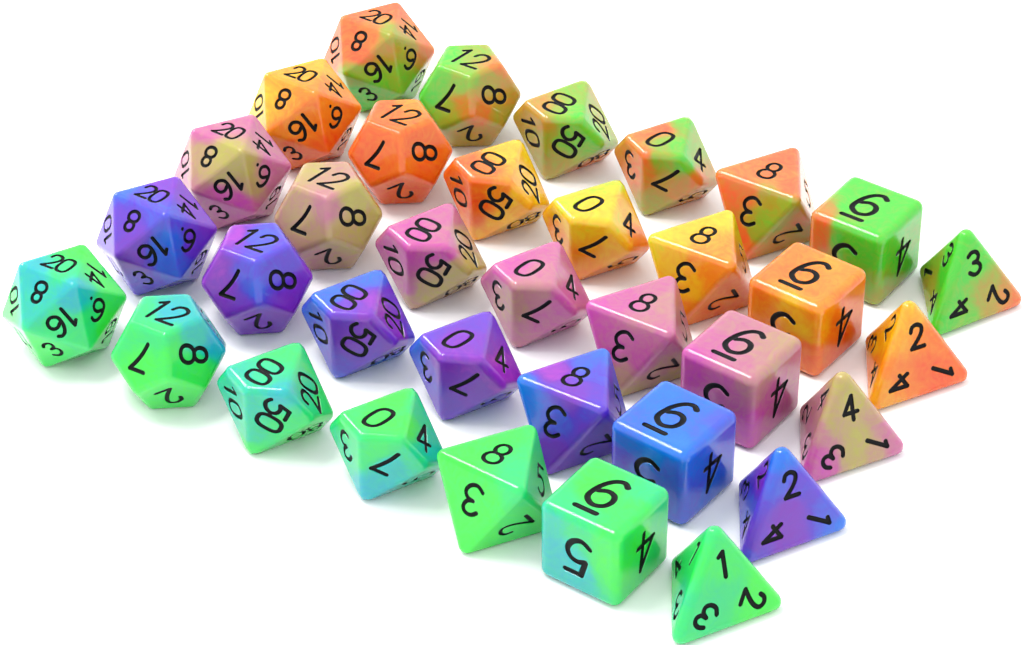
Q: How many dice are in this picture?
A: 35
